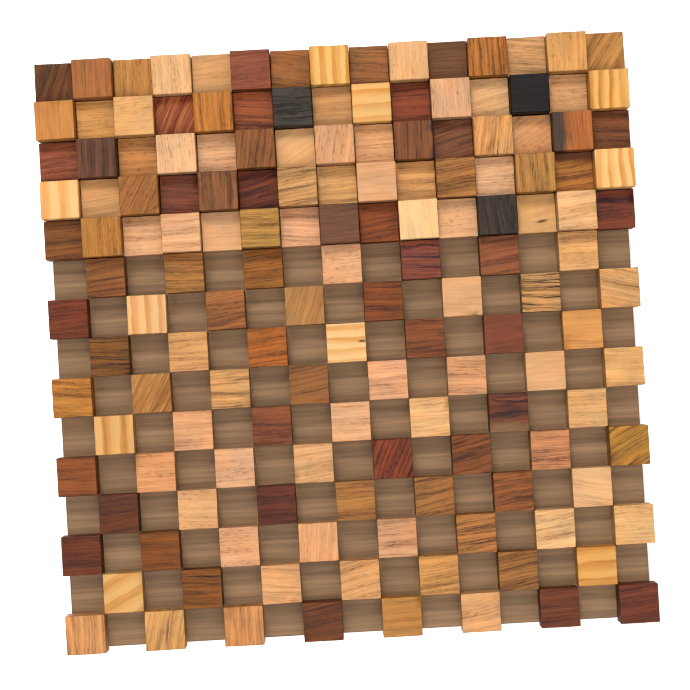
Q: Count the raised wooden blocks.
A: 37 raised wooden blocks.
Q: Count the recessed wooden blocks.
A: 113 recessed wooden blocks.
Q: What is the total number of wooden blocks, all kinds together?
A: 150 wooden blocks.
